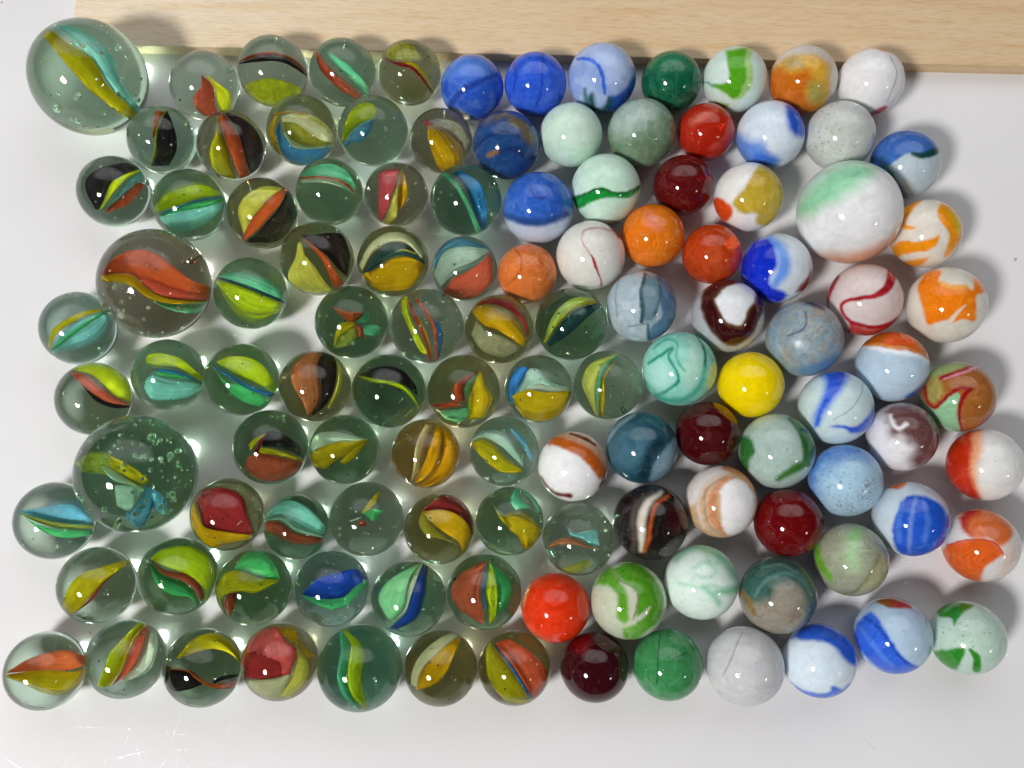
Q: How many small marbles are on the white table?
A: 113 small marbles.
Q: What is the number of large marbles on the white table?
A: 4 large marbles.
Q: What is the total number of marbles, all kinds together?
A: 117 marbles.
